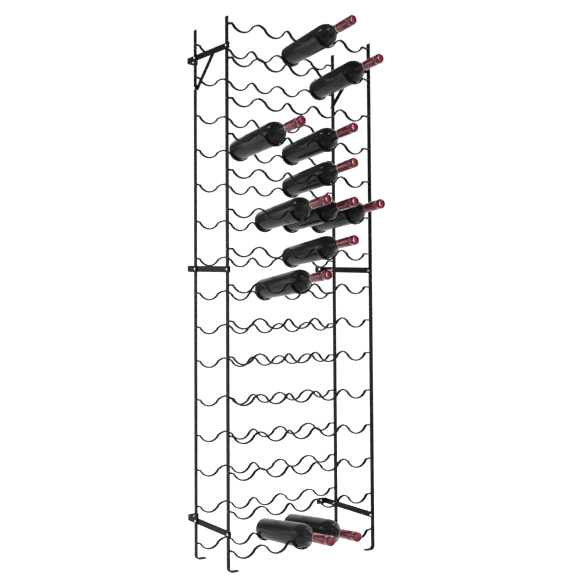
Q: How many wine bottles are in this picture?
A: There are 12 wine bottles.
